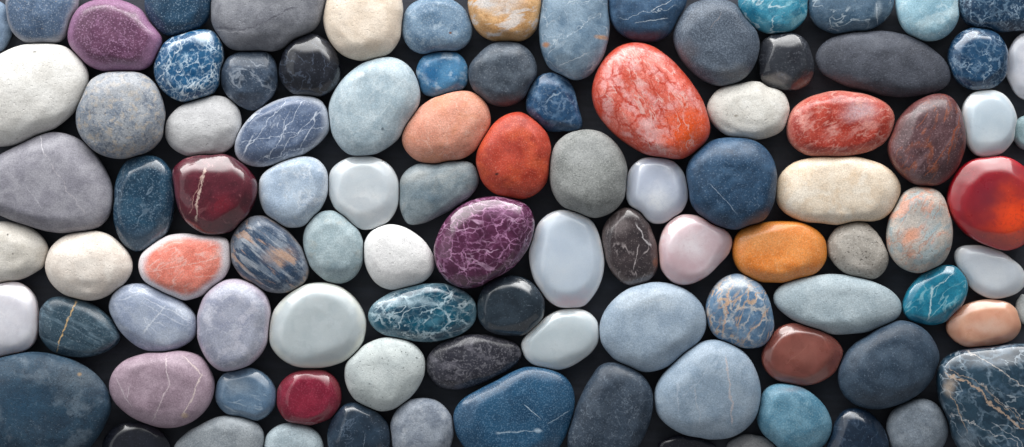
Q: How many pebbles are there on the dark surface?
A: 99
